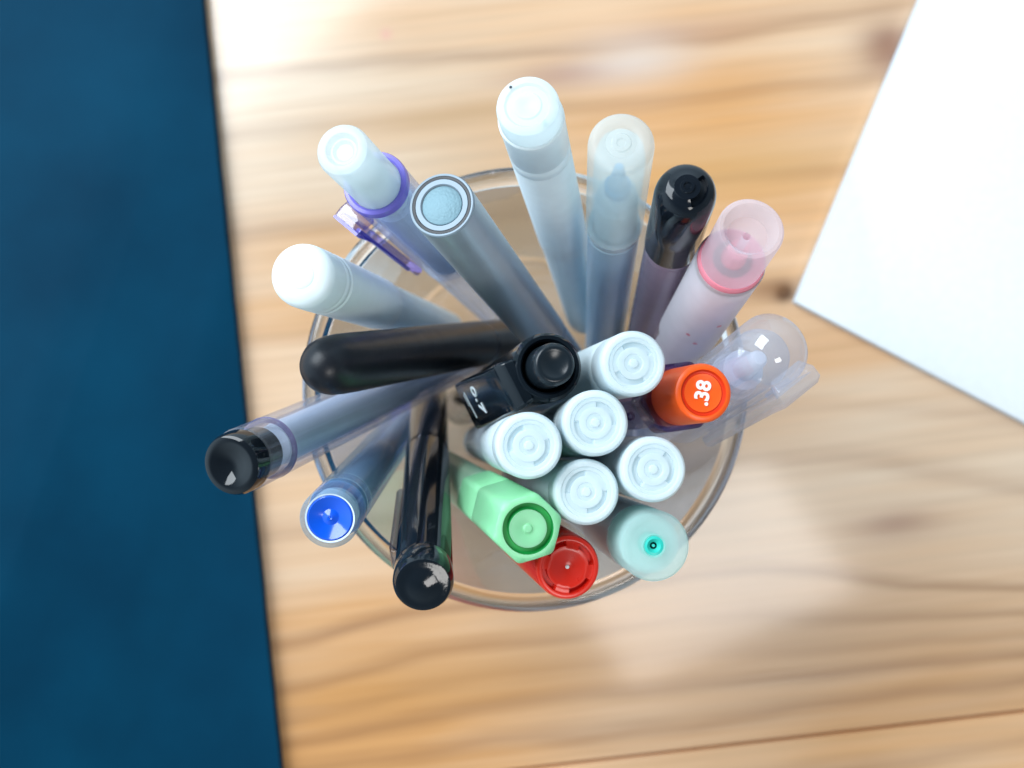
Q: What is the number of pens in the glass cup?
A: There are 22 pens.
